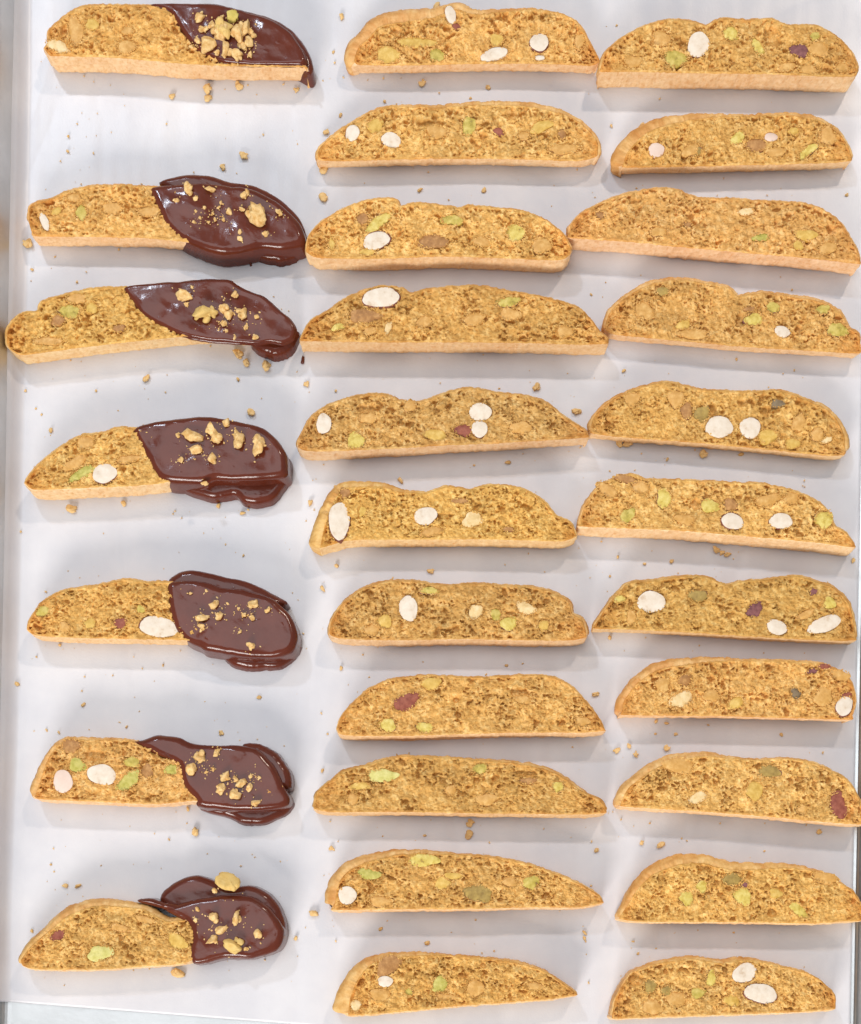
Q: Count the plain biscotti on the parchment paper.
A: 22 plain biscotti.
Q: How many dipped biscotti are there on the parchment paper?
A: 7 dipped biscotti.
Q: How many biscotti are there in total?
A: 29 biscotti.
